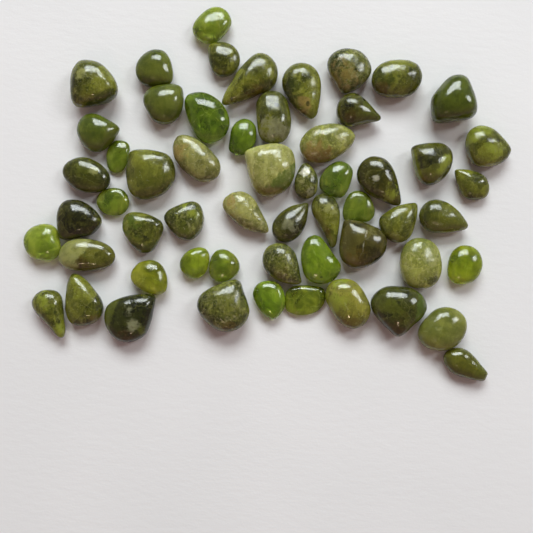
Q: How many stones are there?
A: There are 57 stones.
